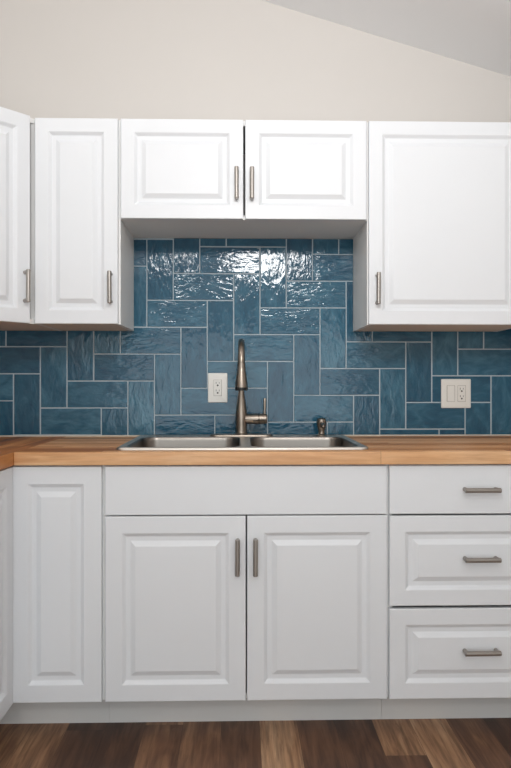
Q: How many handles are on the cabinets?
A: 10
